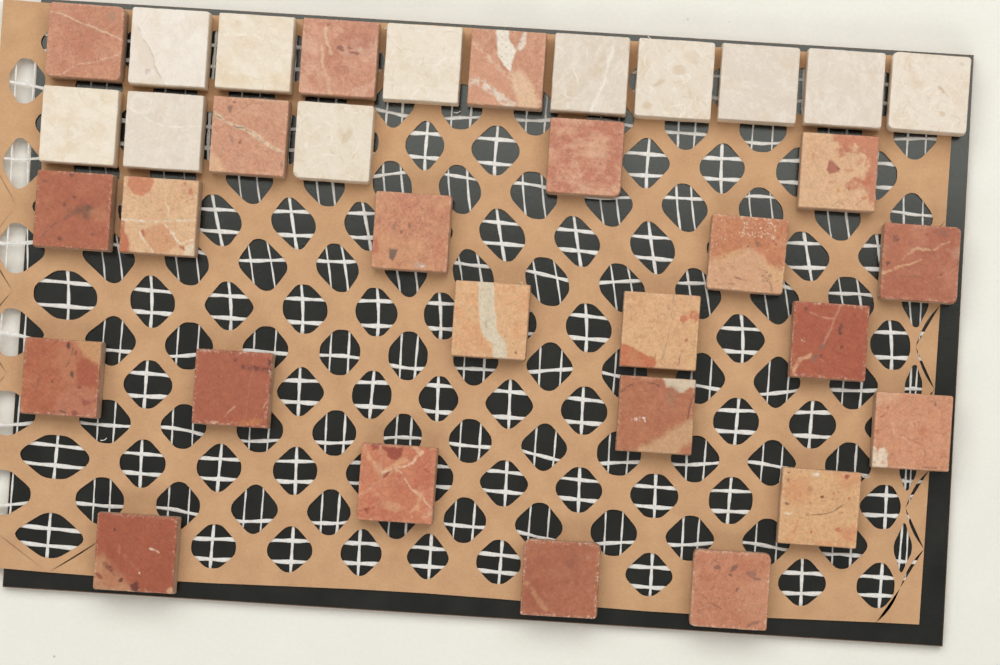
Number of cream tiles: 11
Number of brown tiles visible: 23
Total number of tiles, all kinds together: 34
